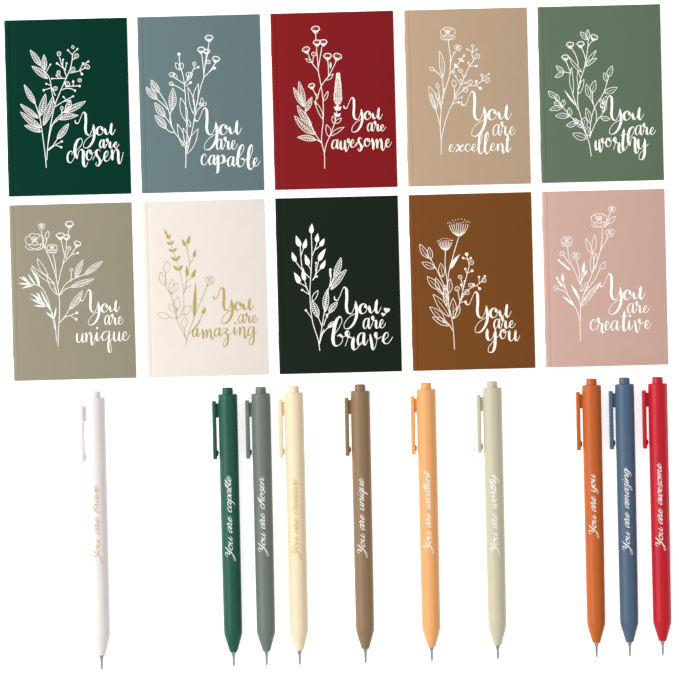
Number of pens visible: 10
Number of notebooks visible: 10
